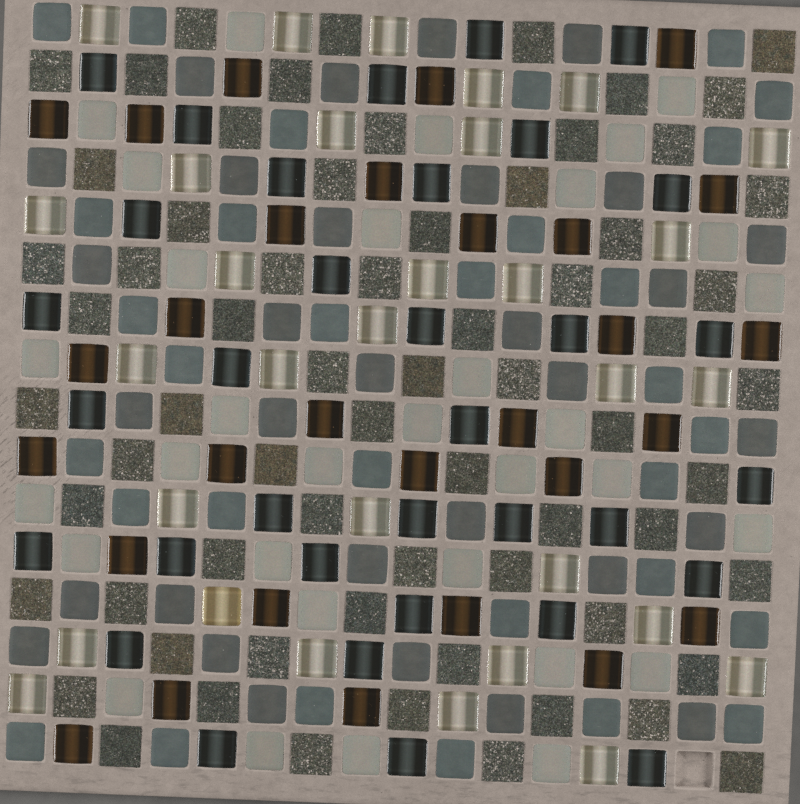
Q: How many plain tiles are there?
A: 94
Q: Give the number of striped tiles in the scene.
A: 94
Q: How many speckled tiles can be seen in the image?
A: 67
